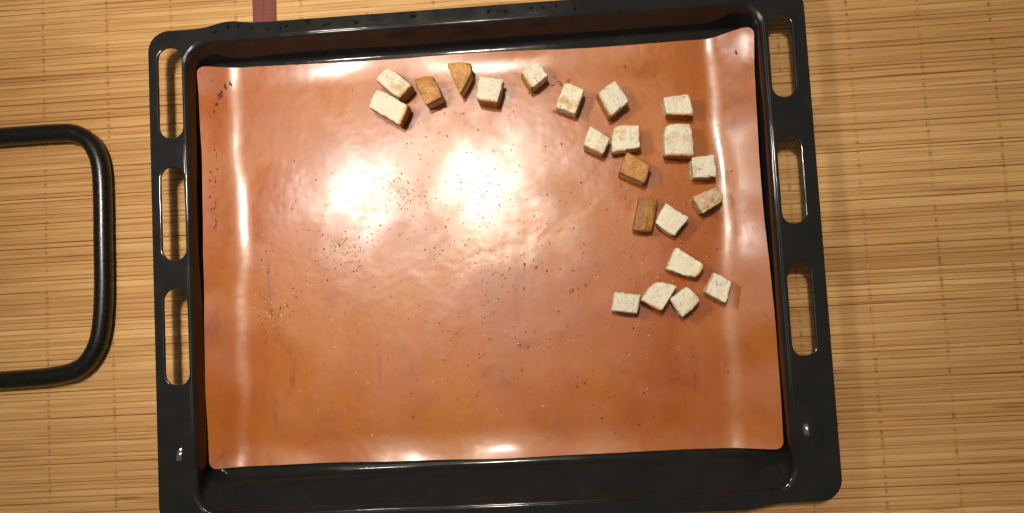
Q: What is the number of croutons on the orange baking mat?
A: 22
